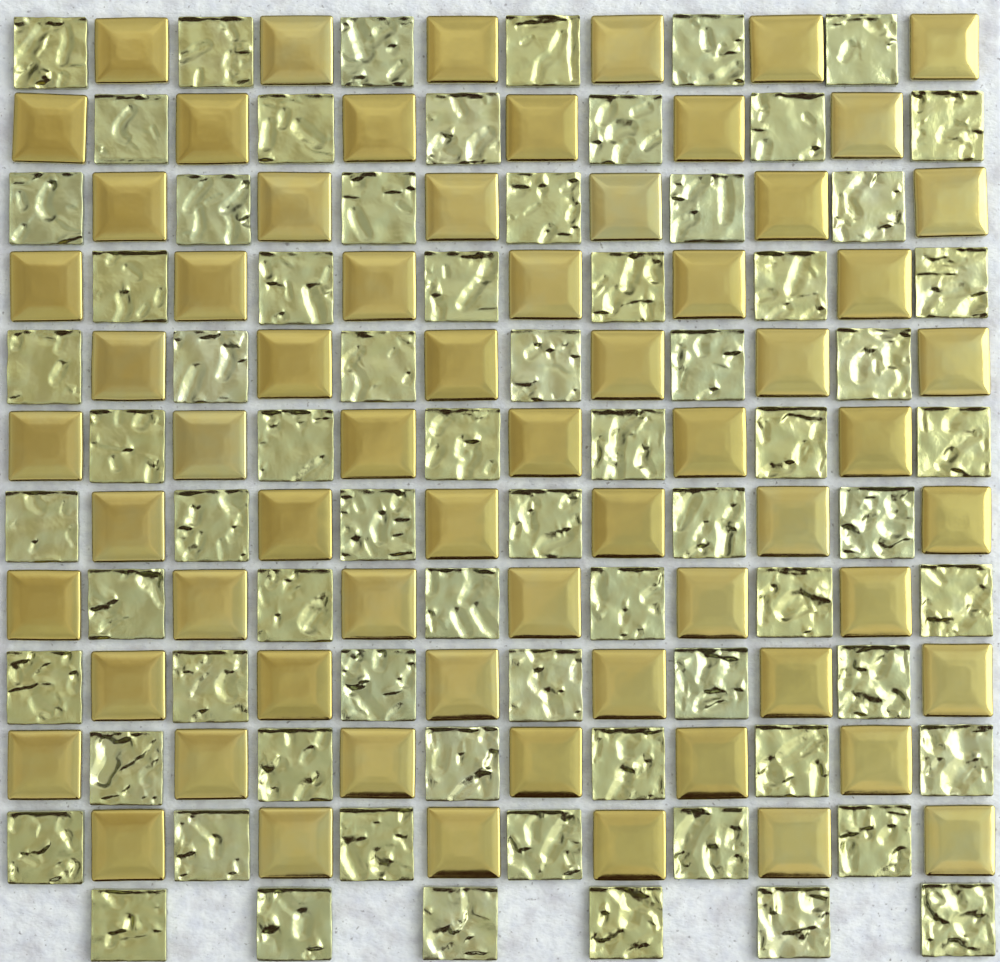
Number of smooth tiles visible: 66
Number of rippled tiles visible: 72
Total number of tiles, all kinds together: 138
